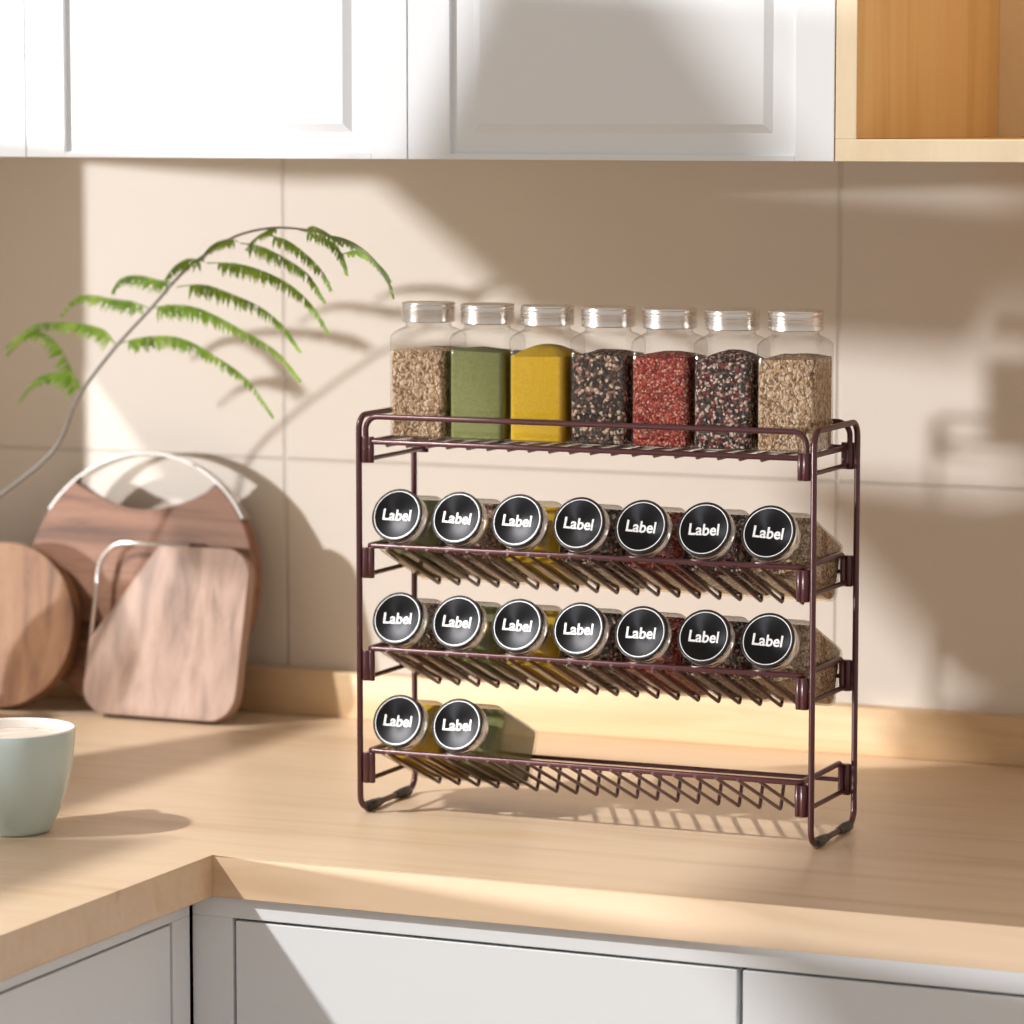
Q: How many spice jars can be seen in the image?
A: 23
